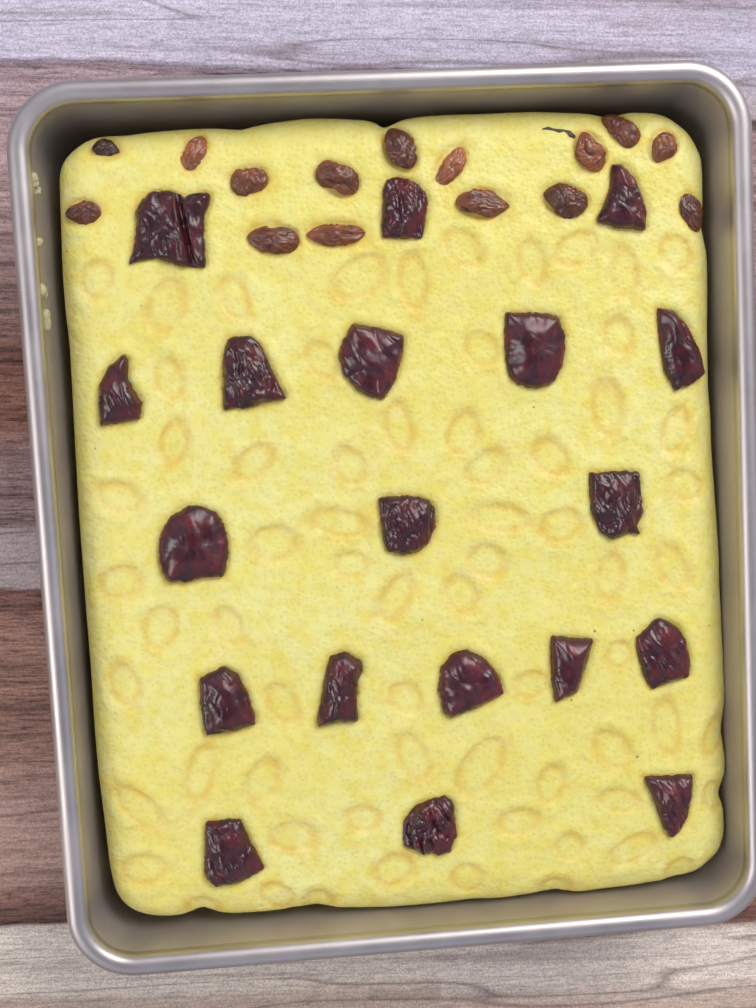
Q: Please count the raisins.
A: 15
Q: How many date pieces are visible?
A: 19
